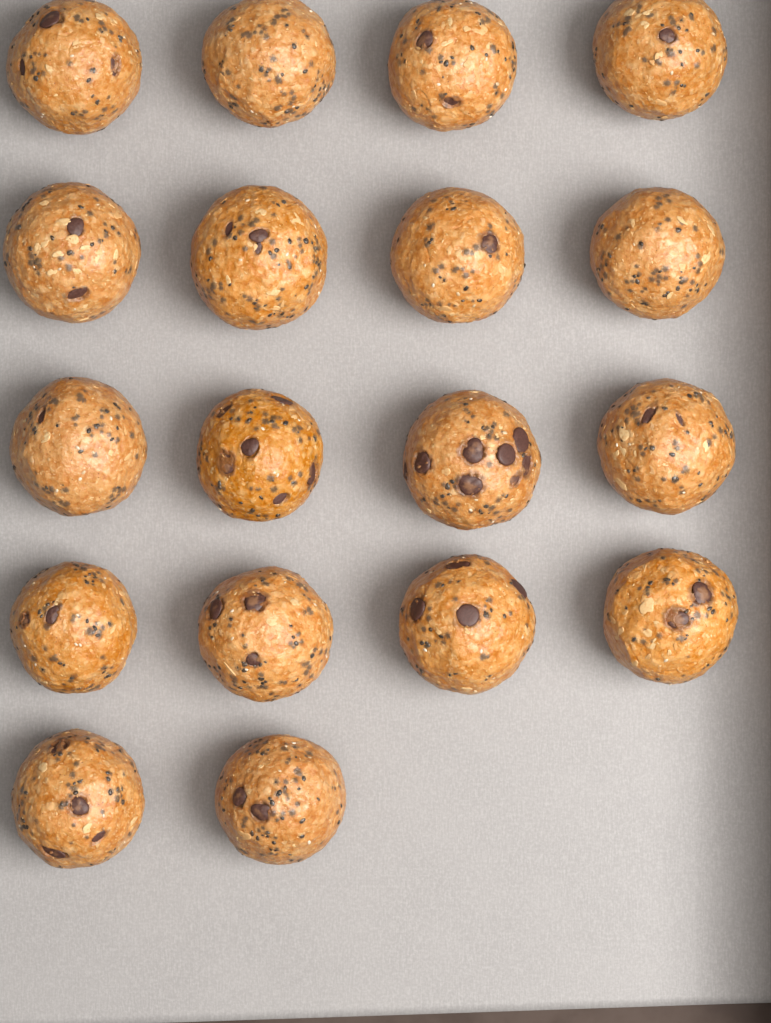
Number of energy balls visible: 18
